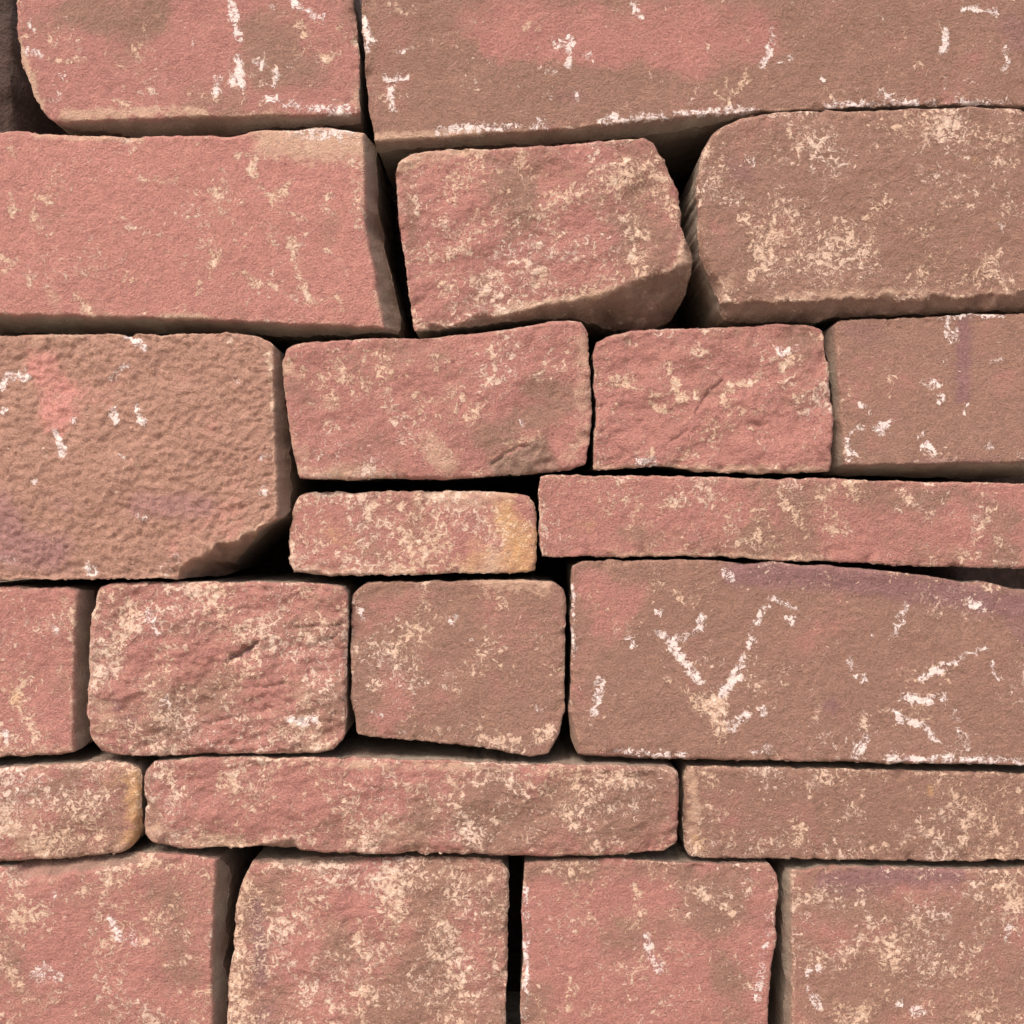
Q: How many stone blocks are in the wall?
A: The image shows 22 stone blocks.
